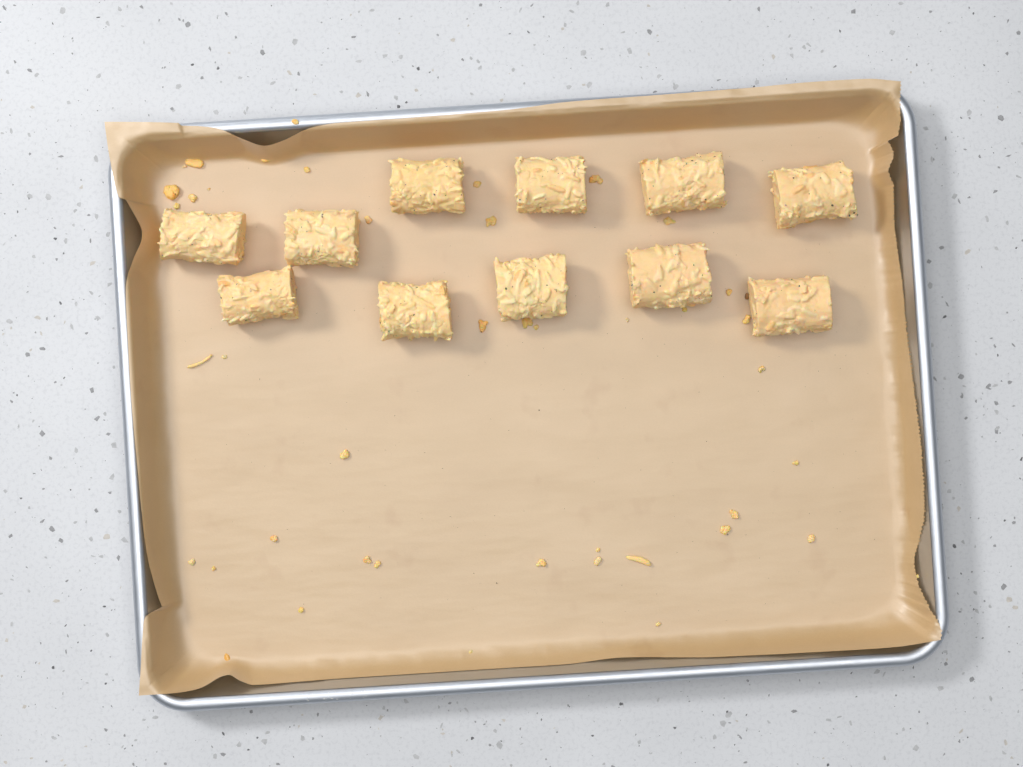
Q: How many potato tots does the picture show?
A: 11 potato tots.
